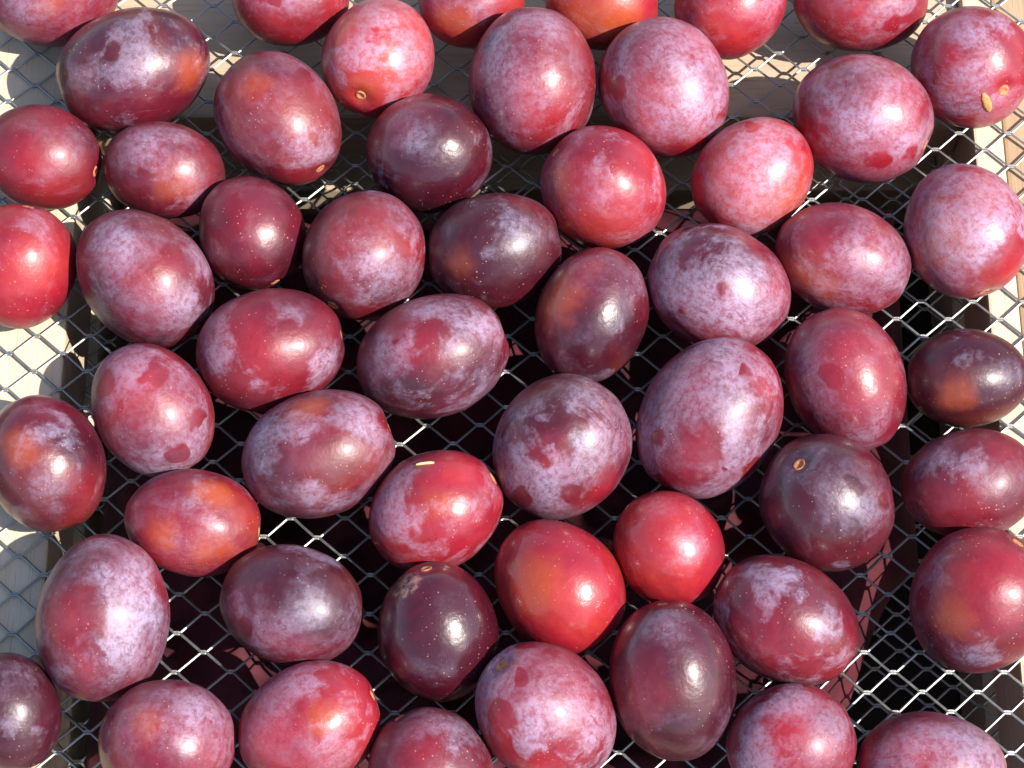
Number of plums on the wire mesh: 55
